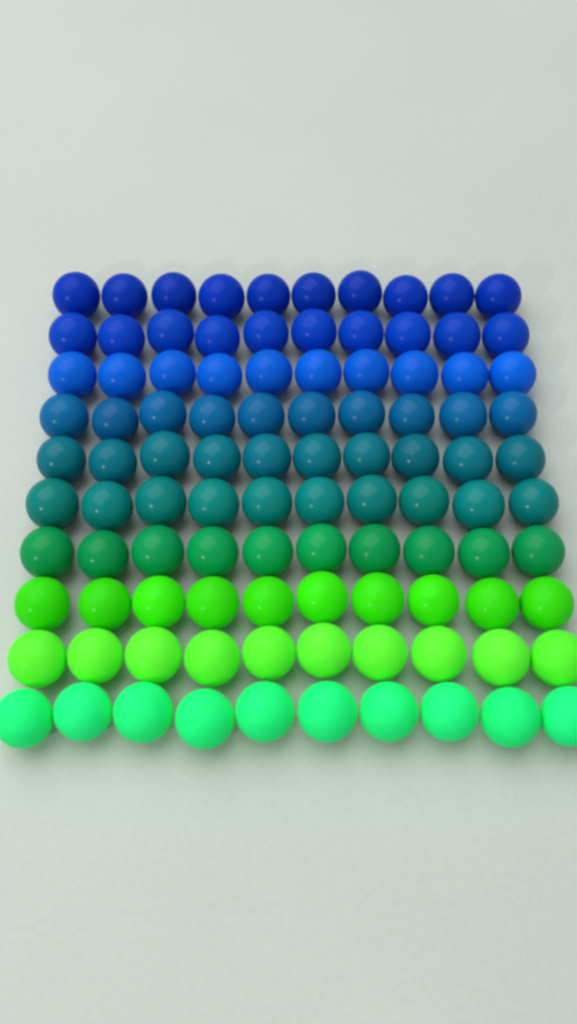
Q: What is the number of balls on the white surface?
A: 100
